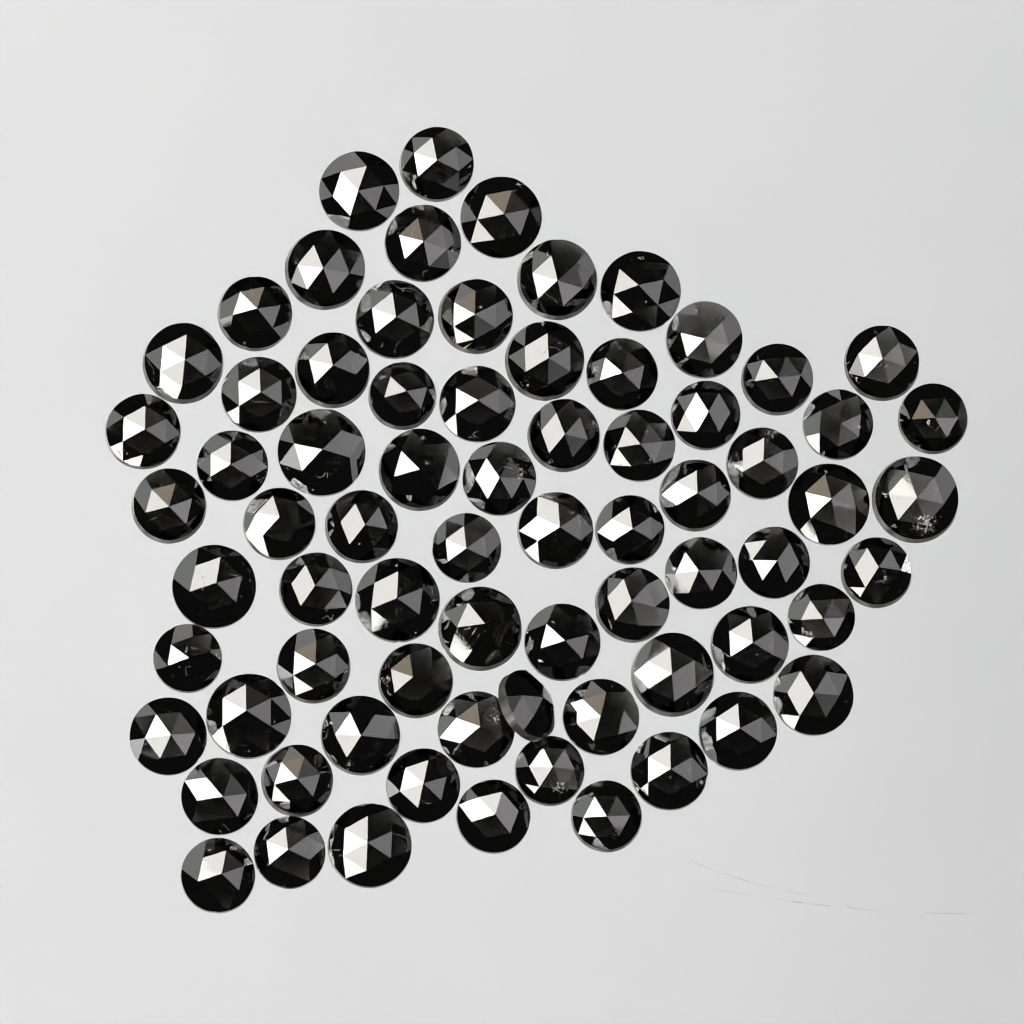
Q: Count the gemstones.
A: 73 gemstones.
